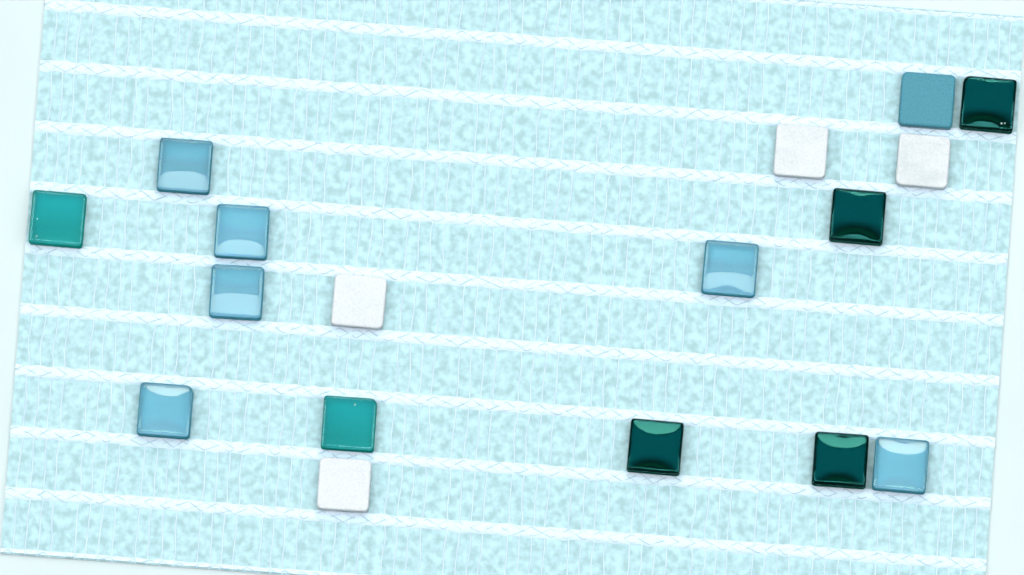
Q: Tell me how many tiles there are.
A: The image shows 17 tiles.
